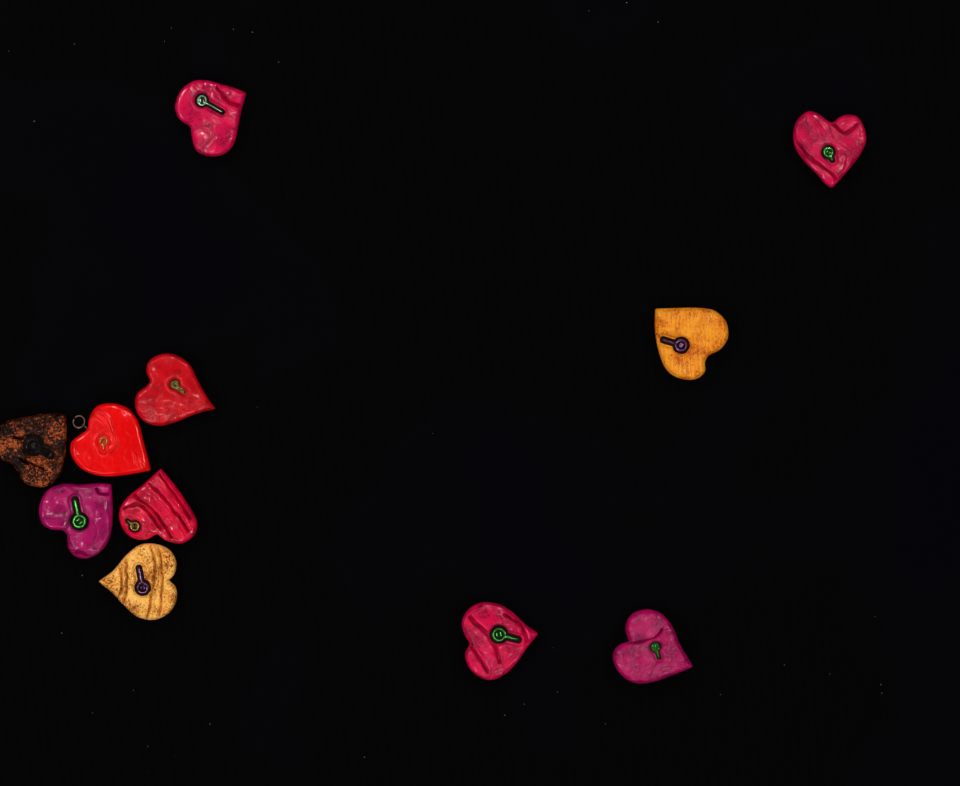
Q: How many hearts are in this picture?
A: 11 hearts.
